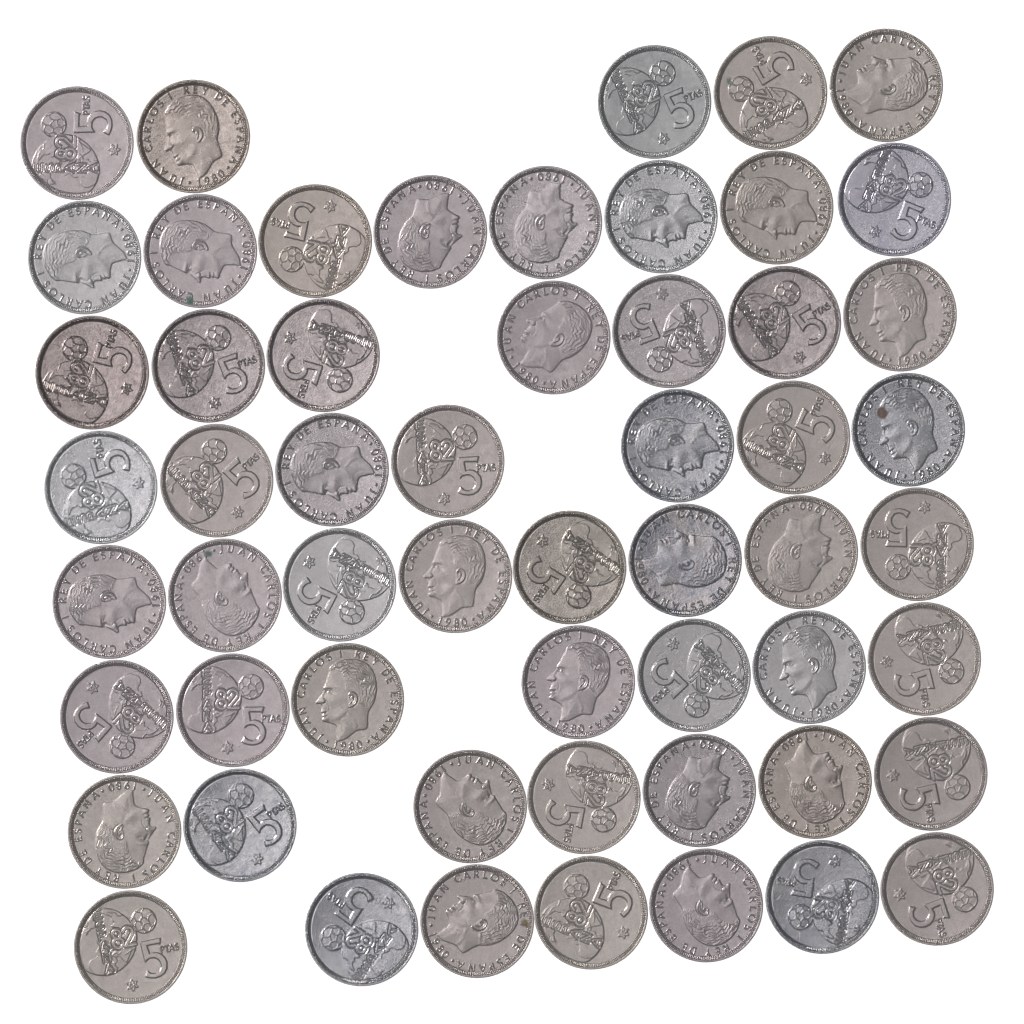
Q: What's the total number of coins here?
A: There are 56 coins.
